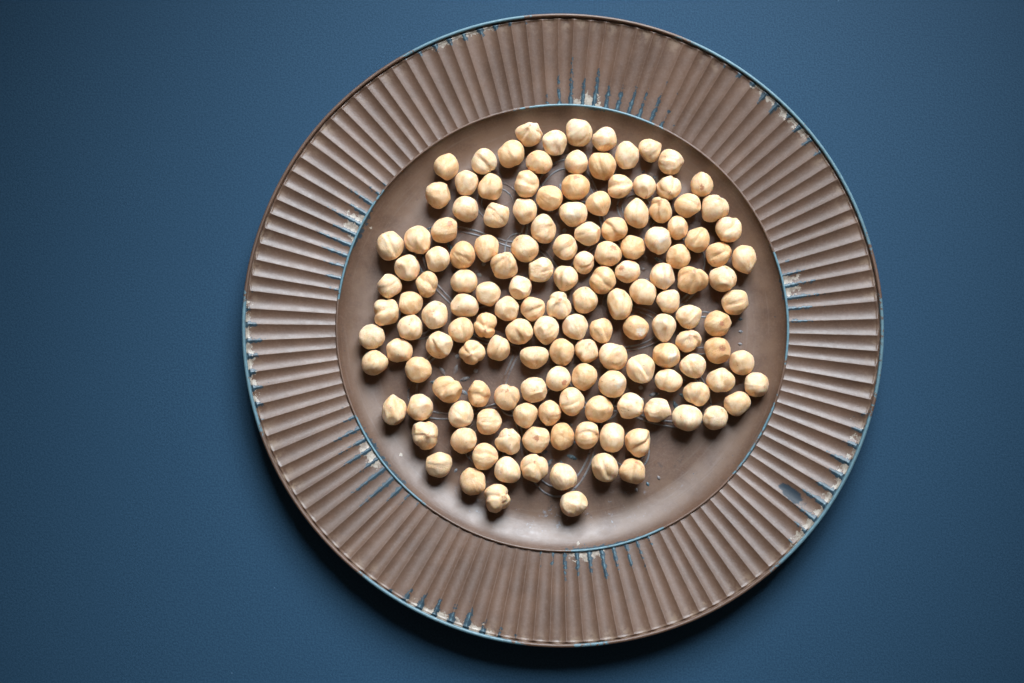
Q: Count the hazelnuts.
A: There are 149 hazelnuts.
